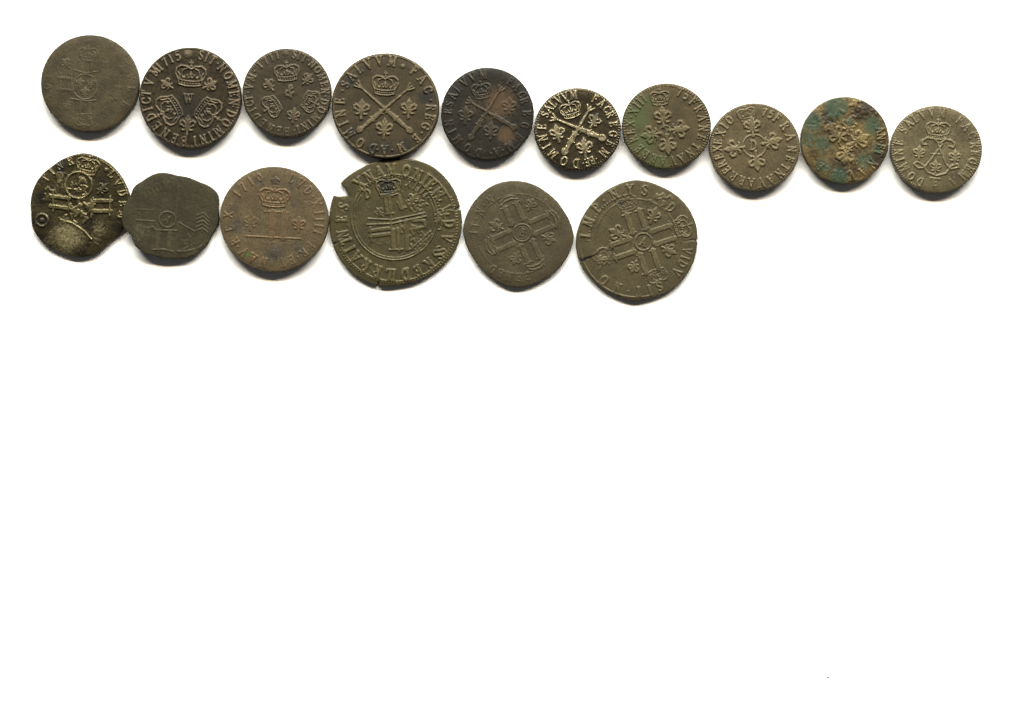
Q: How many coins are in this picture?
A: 16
